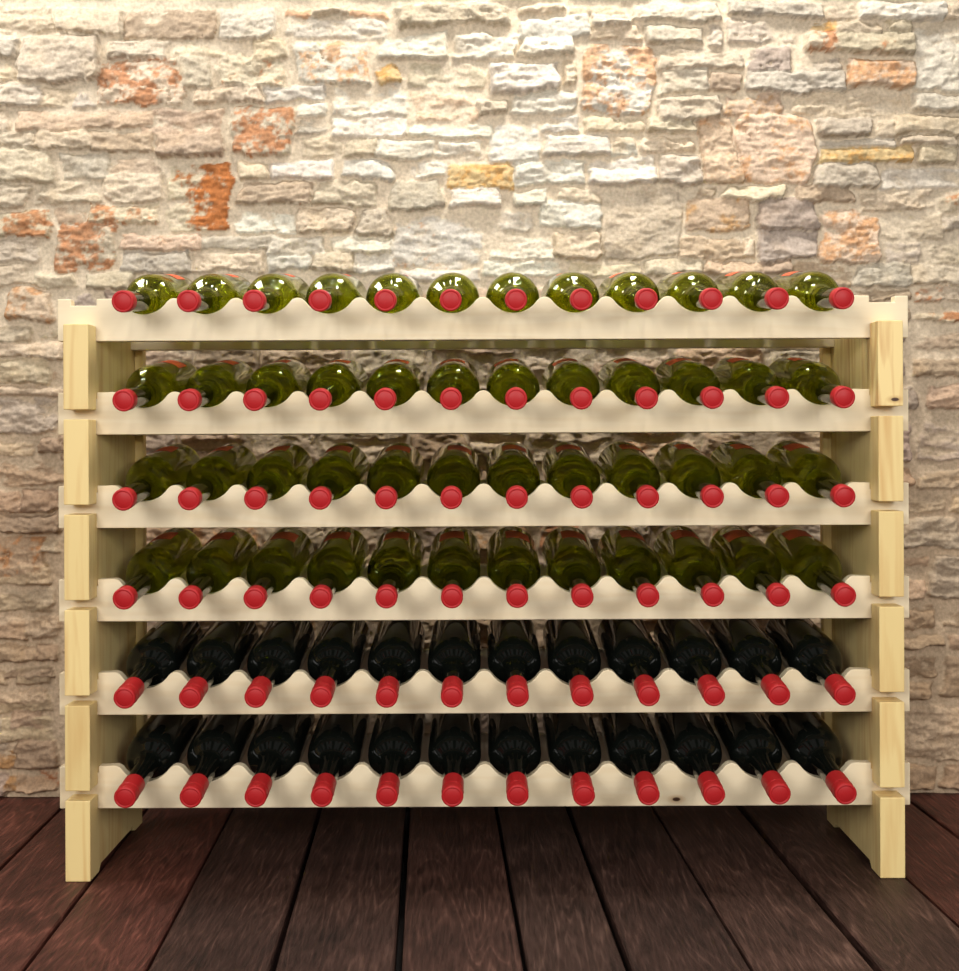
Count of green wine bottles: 48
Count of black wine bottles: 24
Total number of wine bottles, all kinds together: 72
